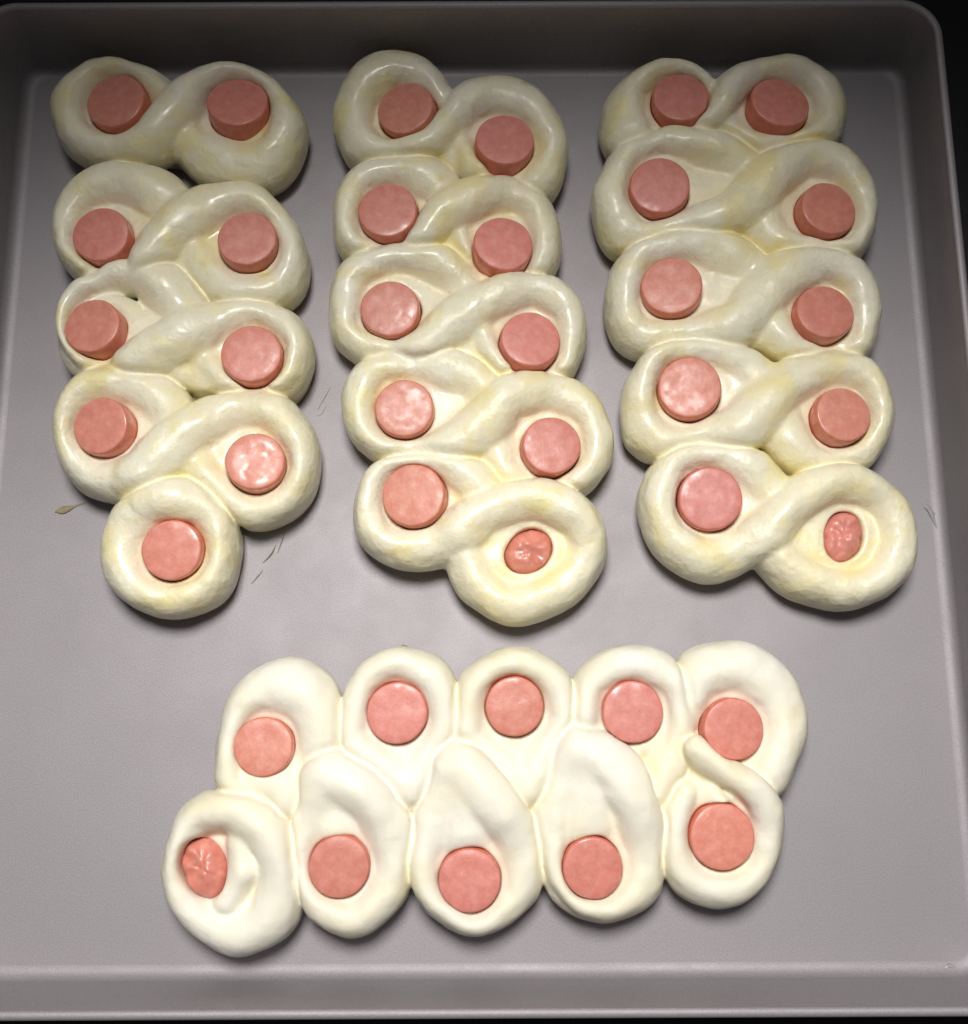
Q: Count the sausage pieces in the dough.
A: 39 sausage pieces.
